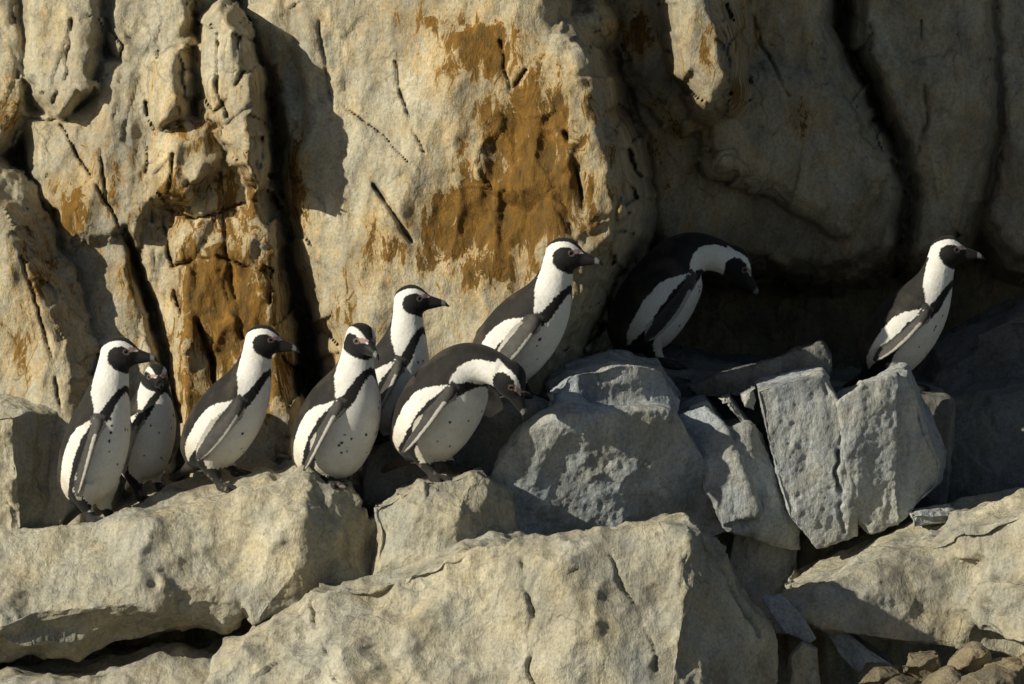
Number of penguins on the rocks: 9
